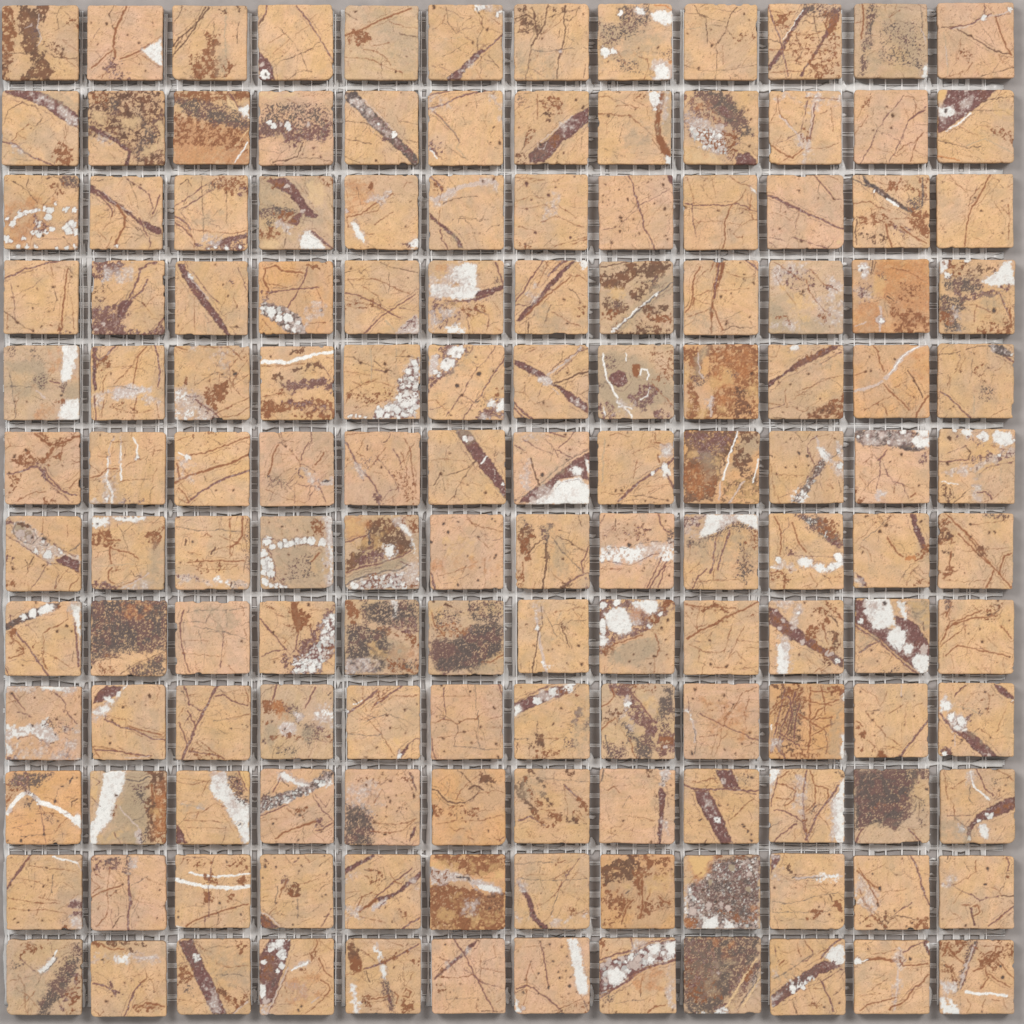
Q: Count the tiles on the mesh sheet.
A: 144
